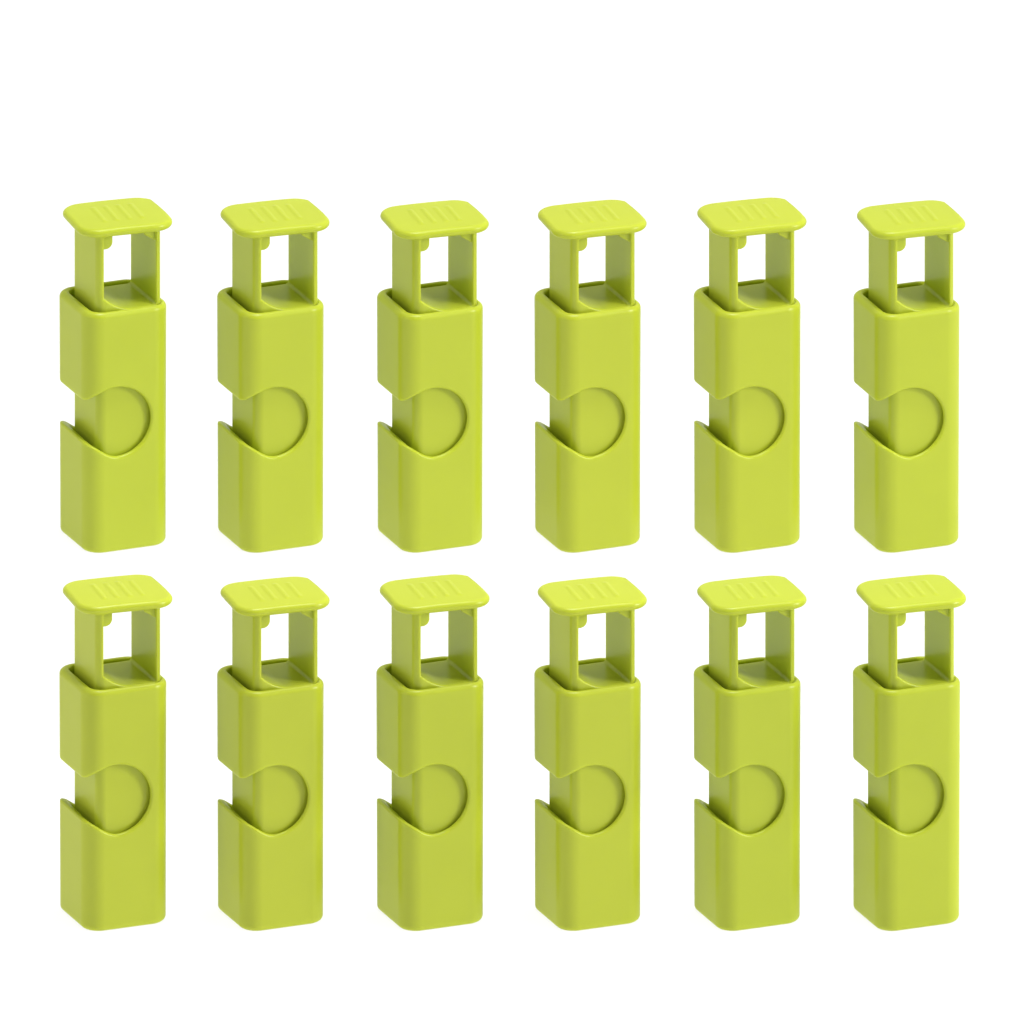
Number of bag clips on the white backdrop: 12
